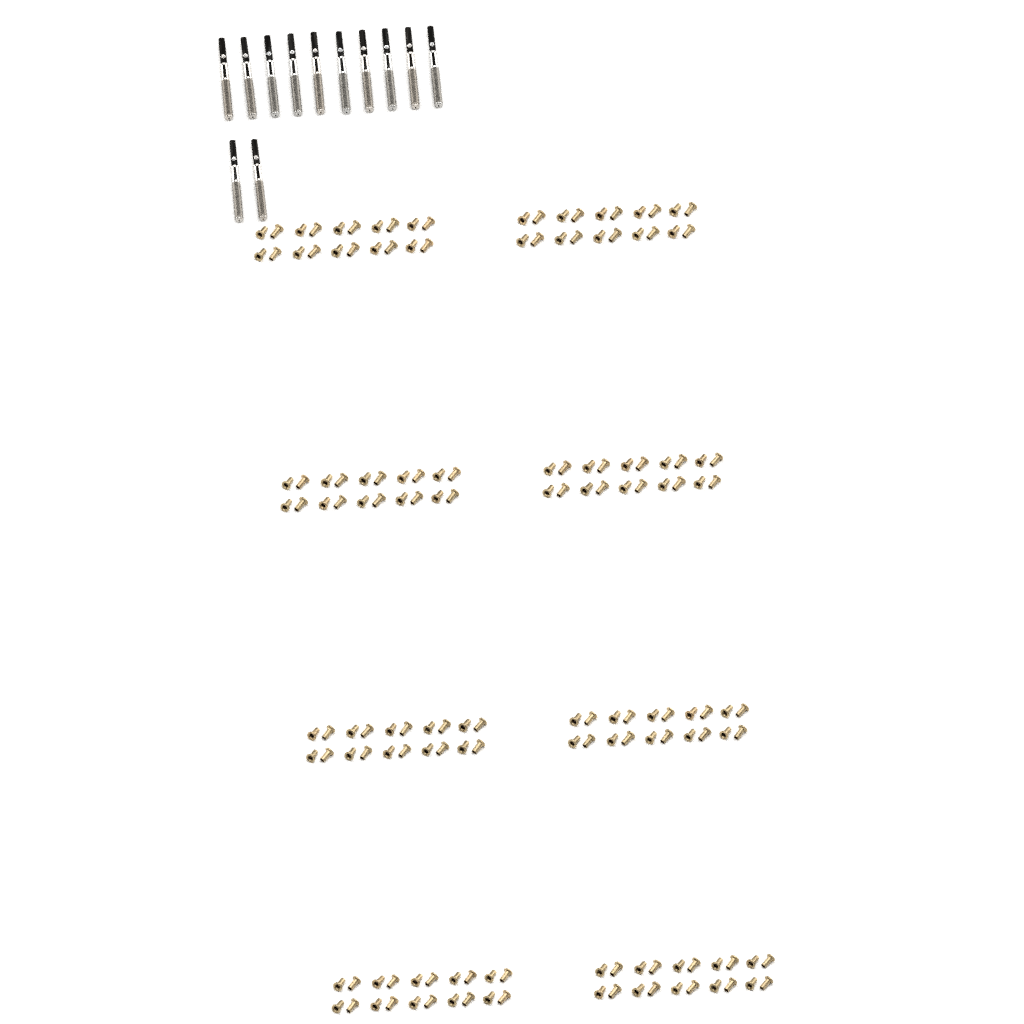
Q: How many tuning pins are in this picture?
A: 12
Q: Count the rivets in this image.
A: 160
